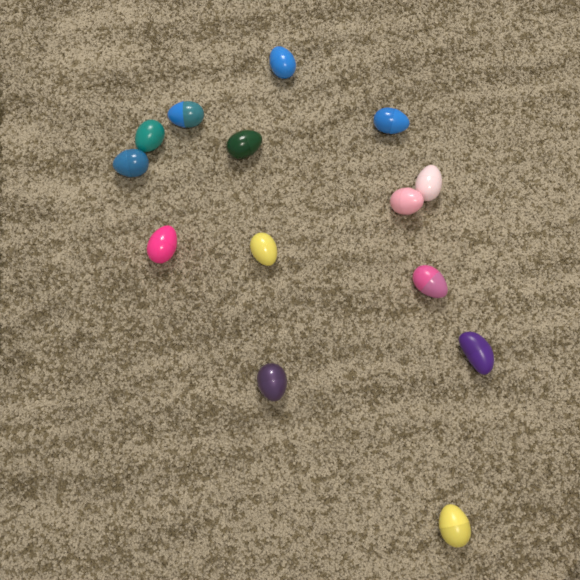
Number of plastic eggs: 14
